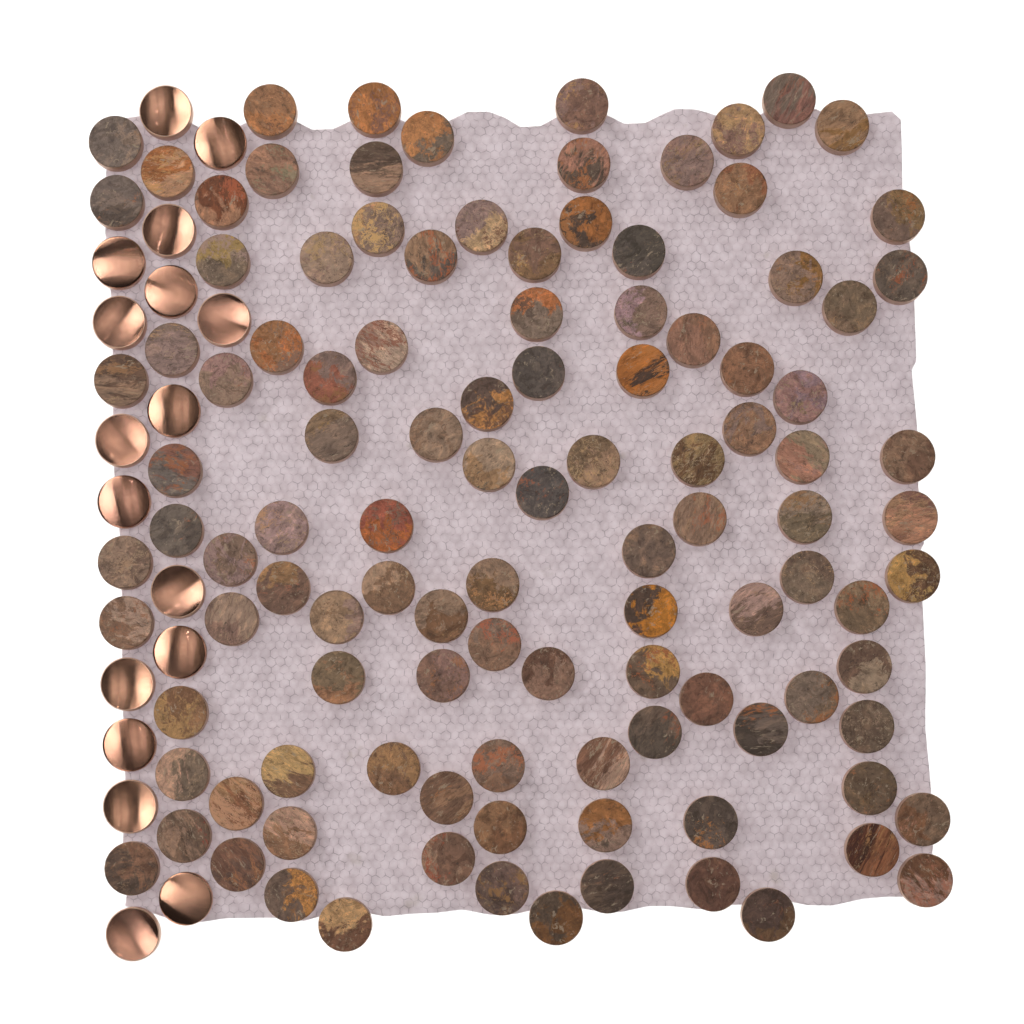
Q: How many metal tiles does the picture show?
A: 17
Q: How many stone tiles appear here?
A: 111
